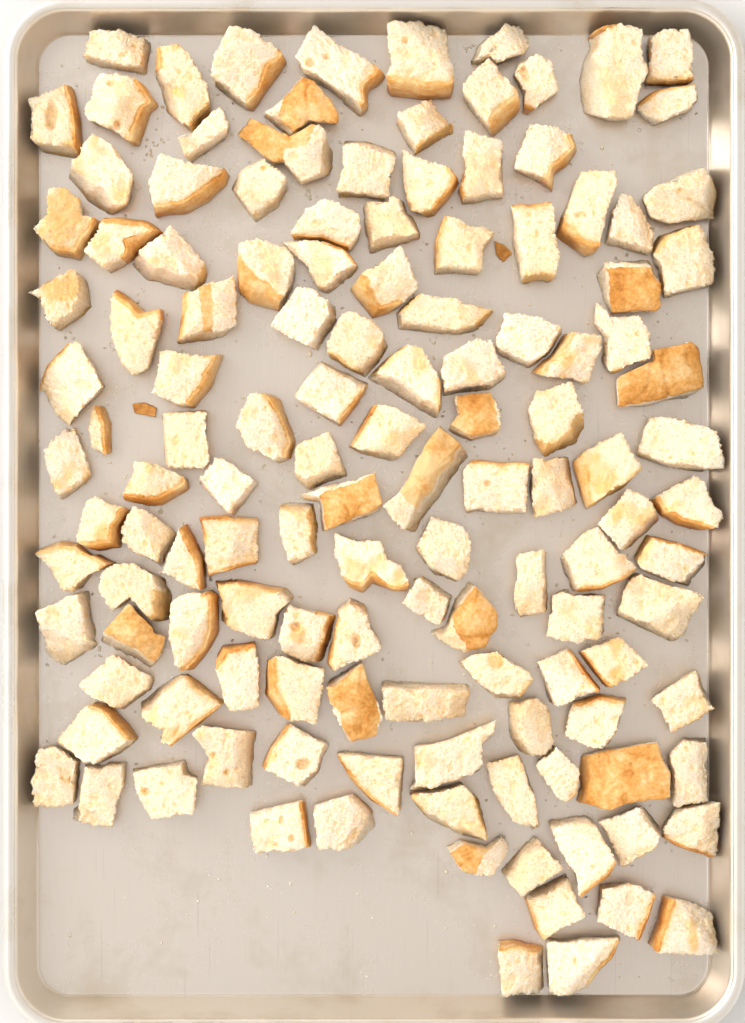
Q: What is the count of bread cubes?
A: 131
